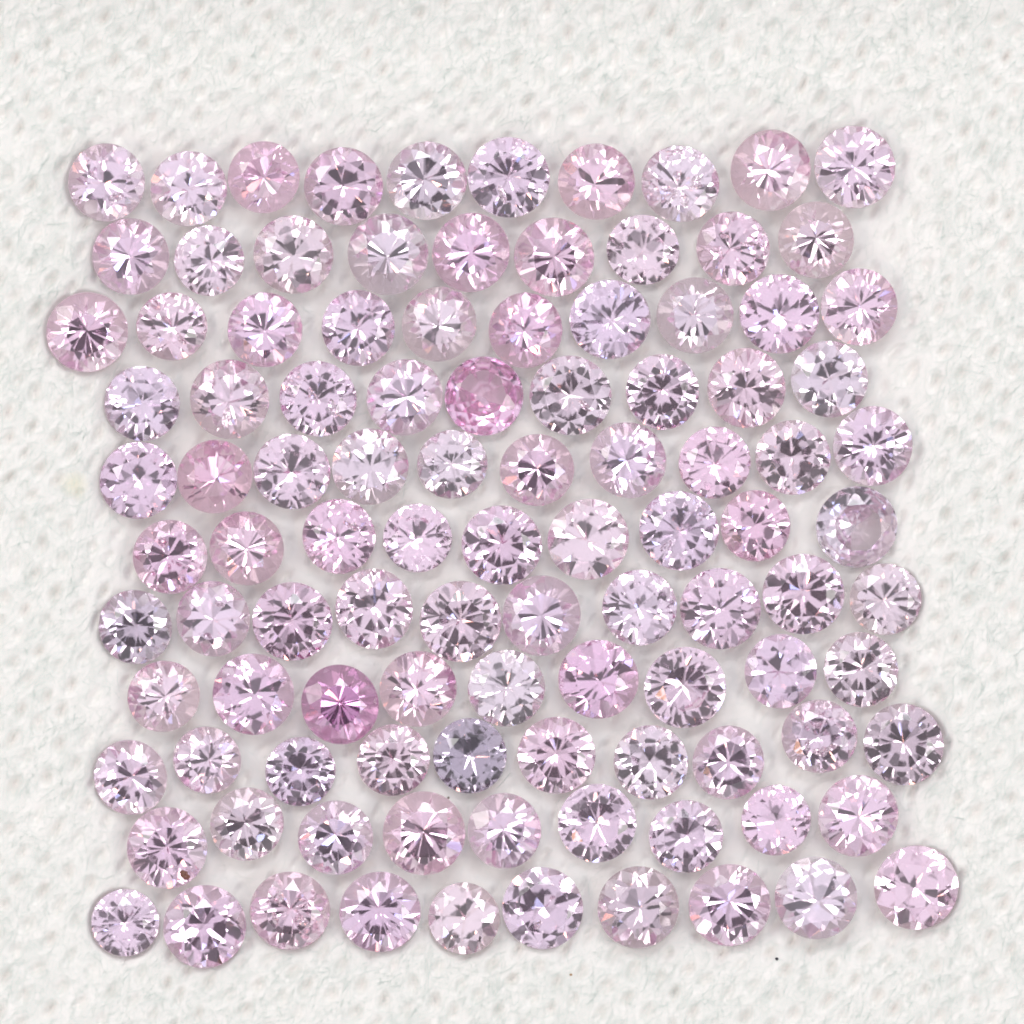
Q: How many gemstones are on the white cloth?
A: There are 105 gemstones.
